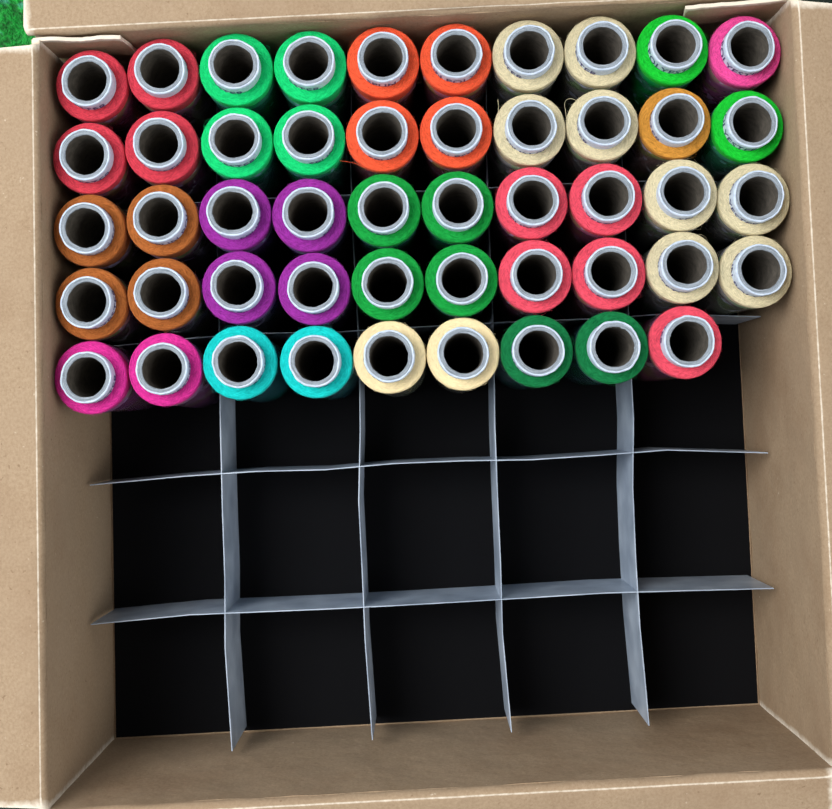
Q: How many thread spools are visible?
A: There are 49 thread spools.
